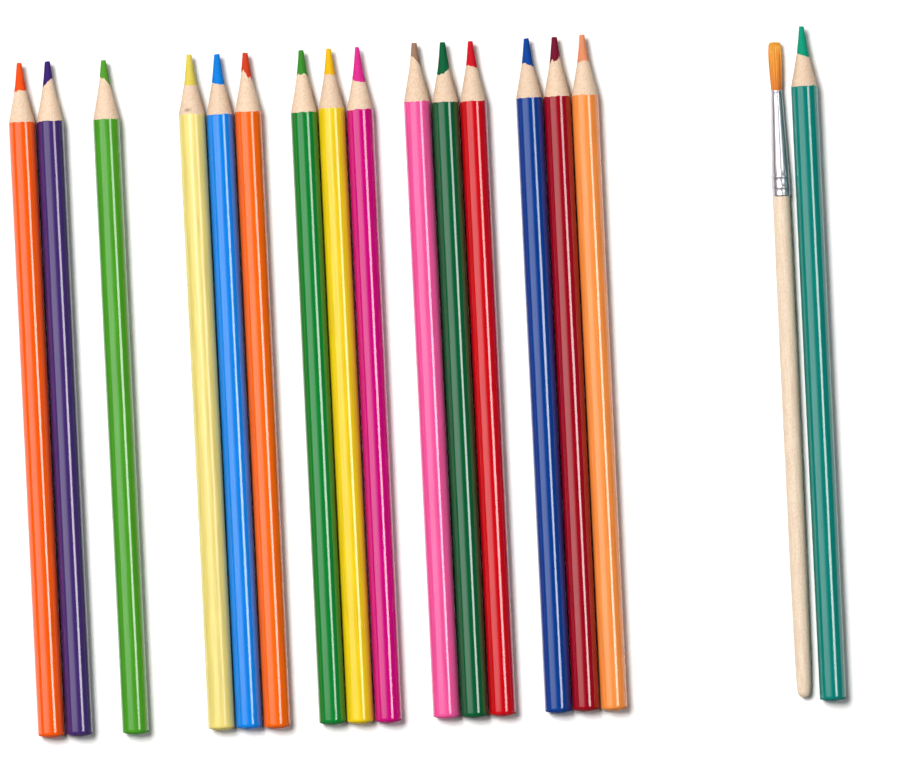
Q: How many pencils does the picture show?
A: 16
